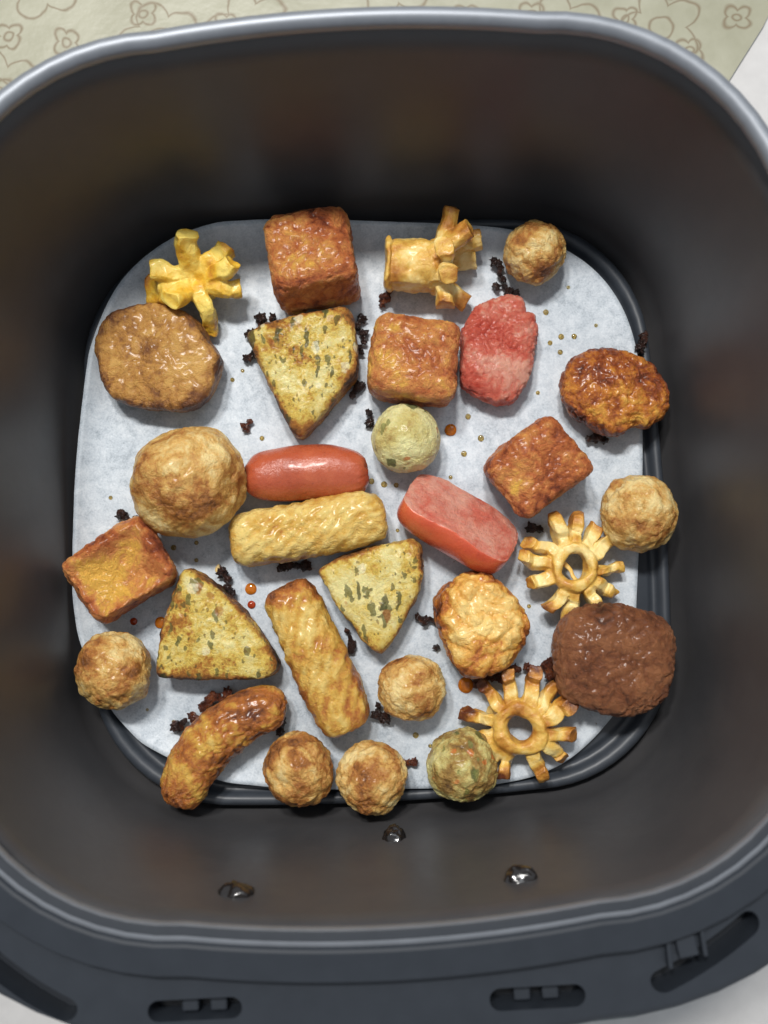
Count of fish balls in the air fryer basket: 9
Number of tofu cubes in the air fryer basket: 4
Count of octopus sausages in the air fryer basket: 4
